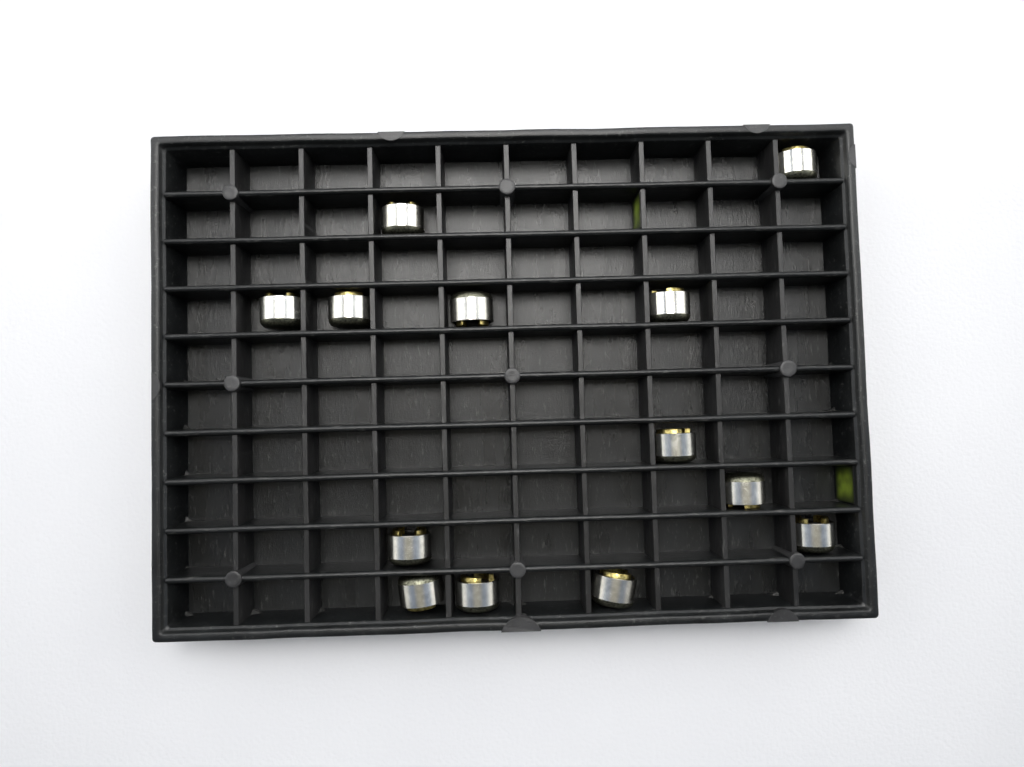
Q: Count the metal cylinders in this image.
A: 13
